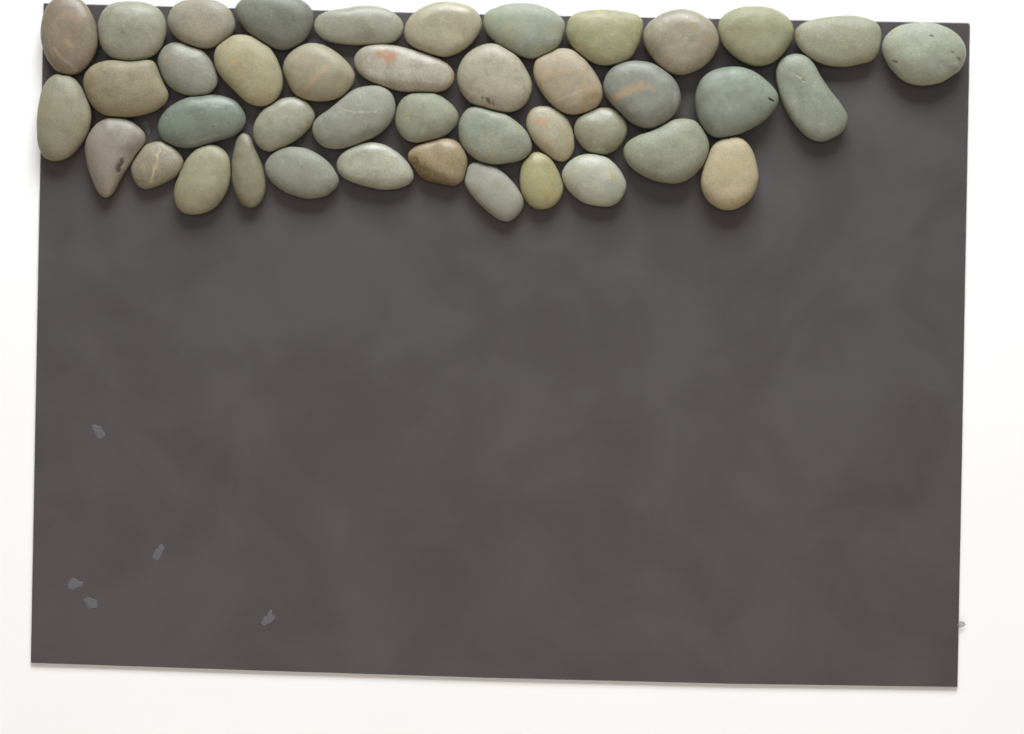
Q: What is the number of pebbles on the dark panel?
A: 42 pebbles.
